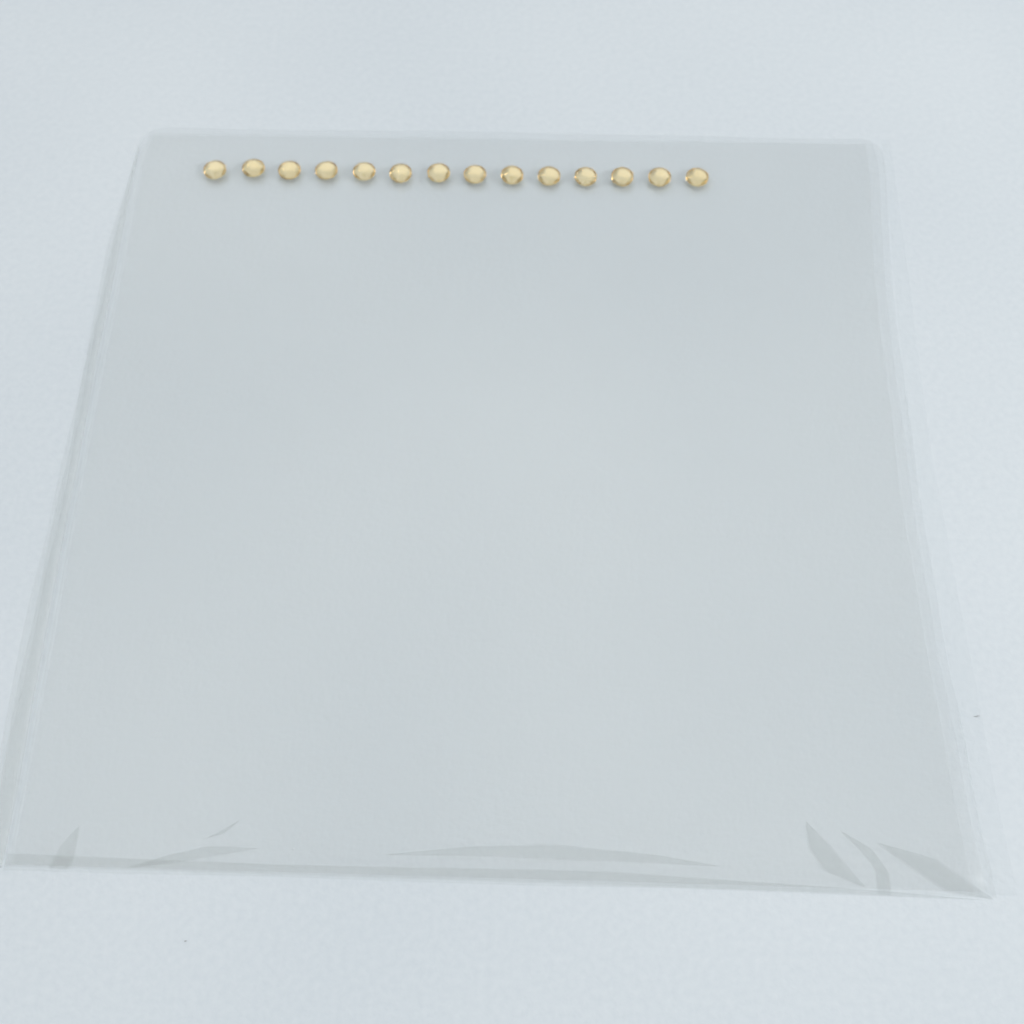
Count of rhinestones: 14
